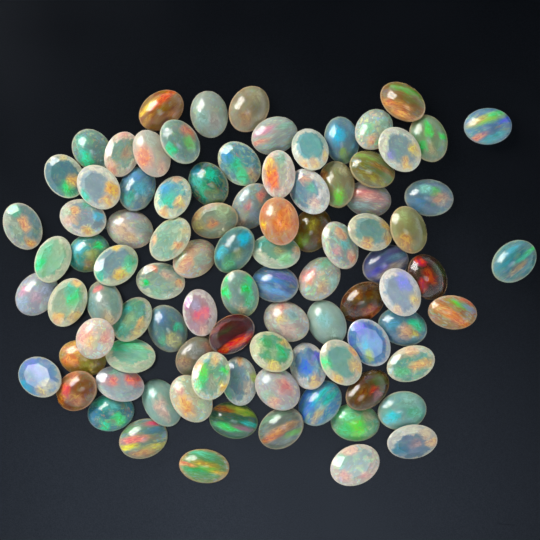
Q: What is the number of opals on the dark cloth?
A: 92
